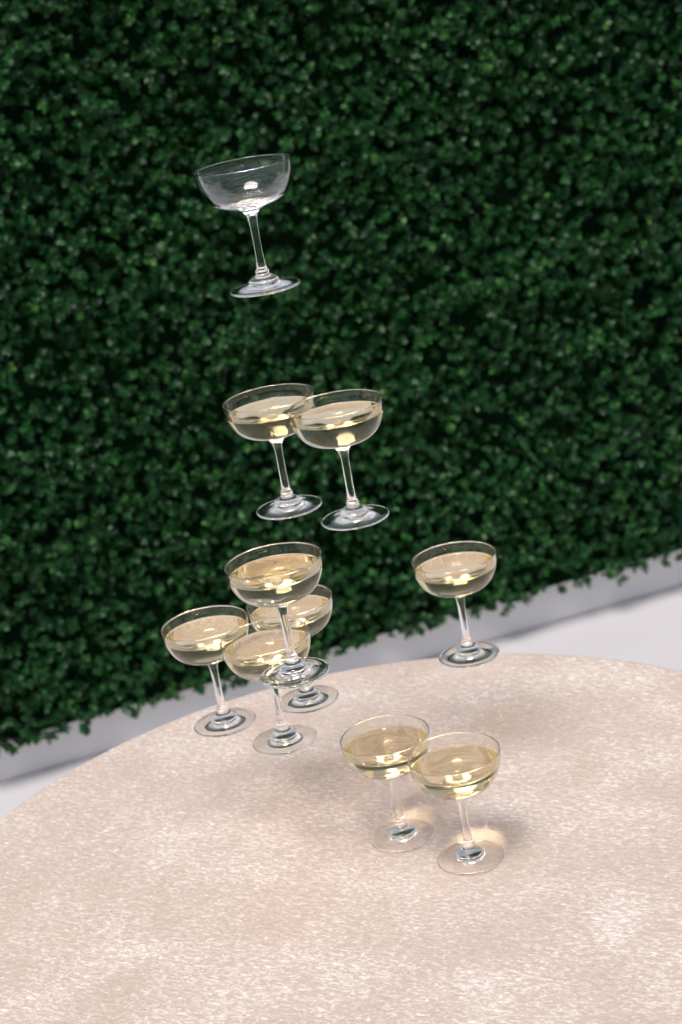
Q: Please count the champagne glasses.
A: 10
